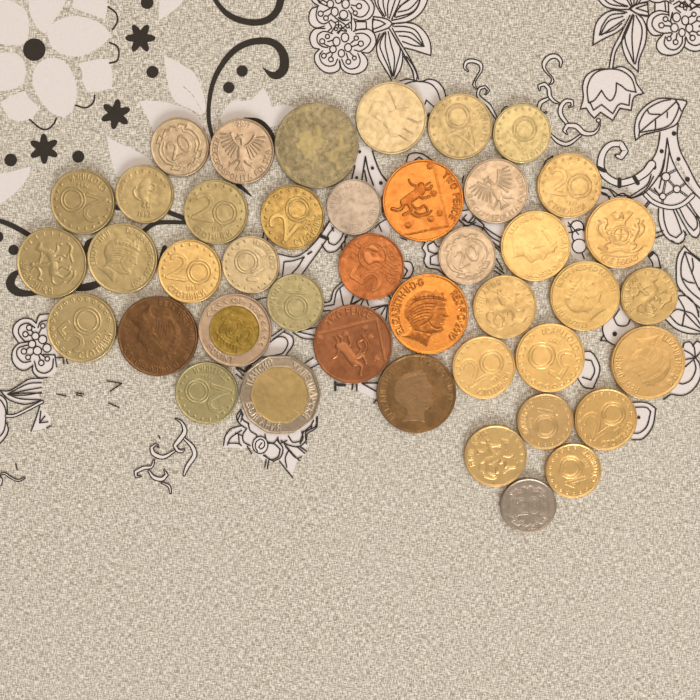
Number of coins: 42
